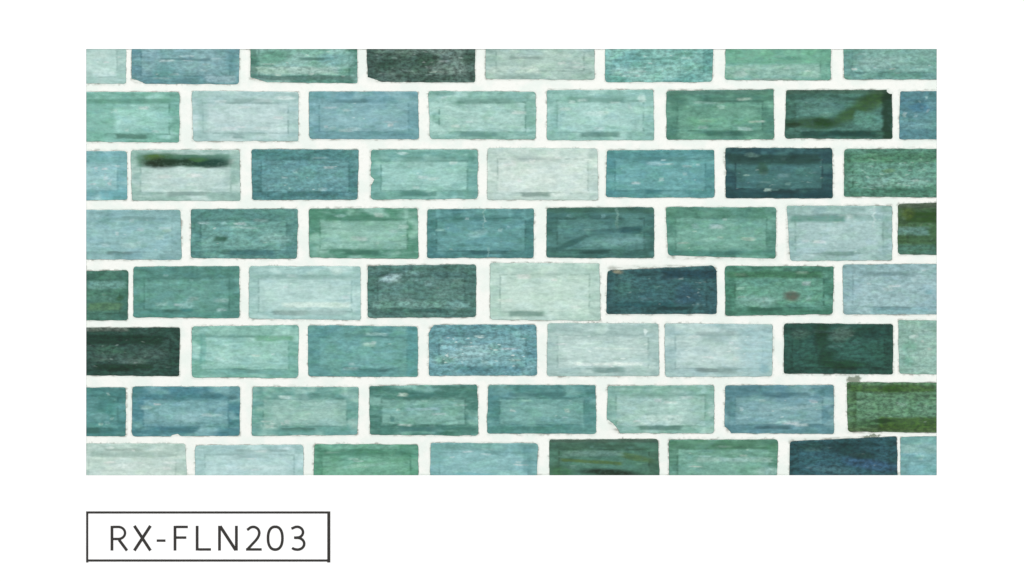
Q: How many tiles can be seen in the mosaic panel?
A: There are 64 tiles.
